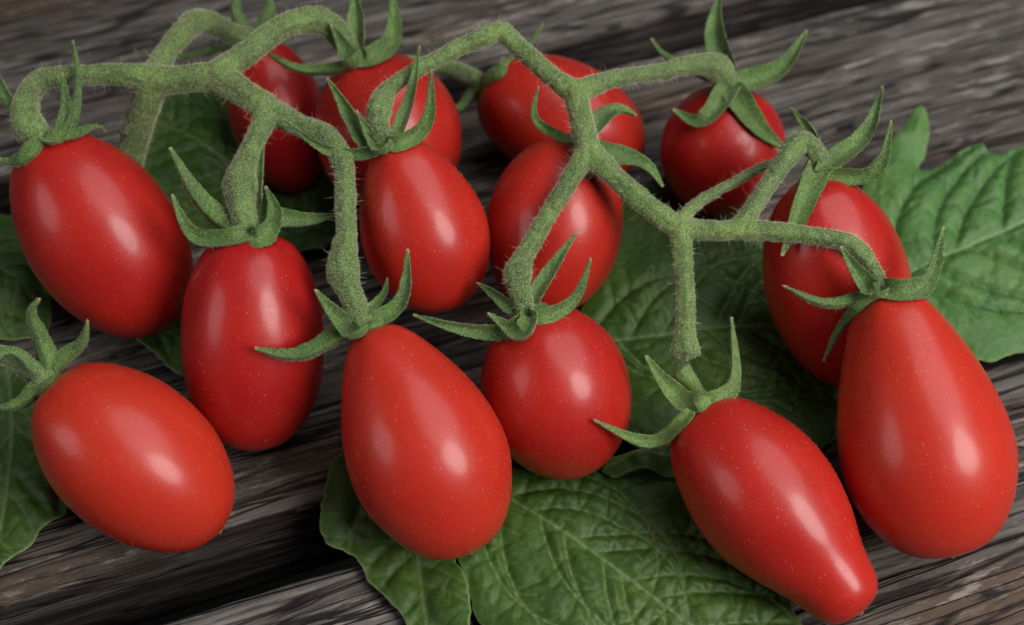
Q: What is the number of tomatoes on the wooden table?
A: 14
